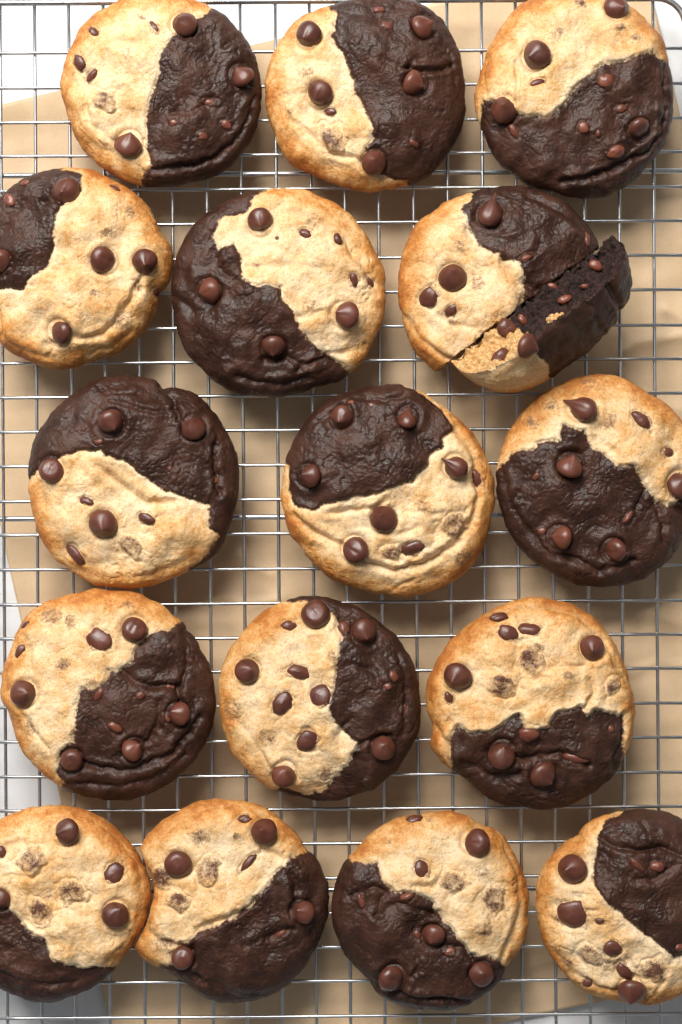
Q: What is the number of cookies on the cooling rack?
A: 16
